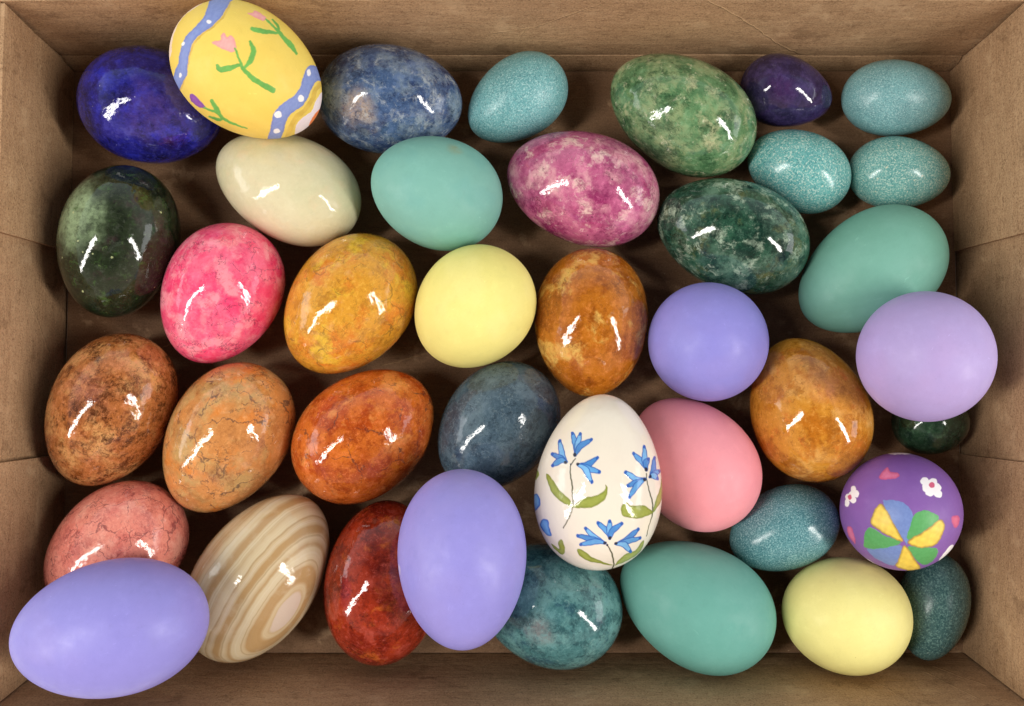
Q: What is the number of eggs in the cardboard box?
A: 40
